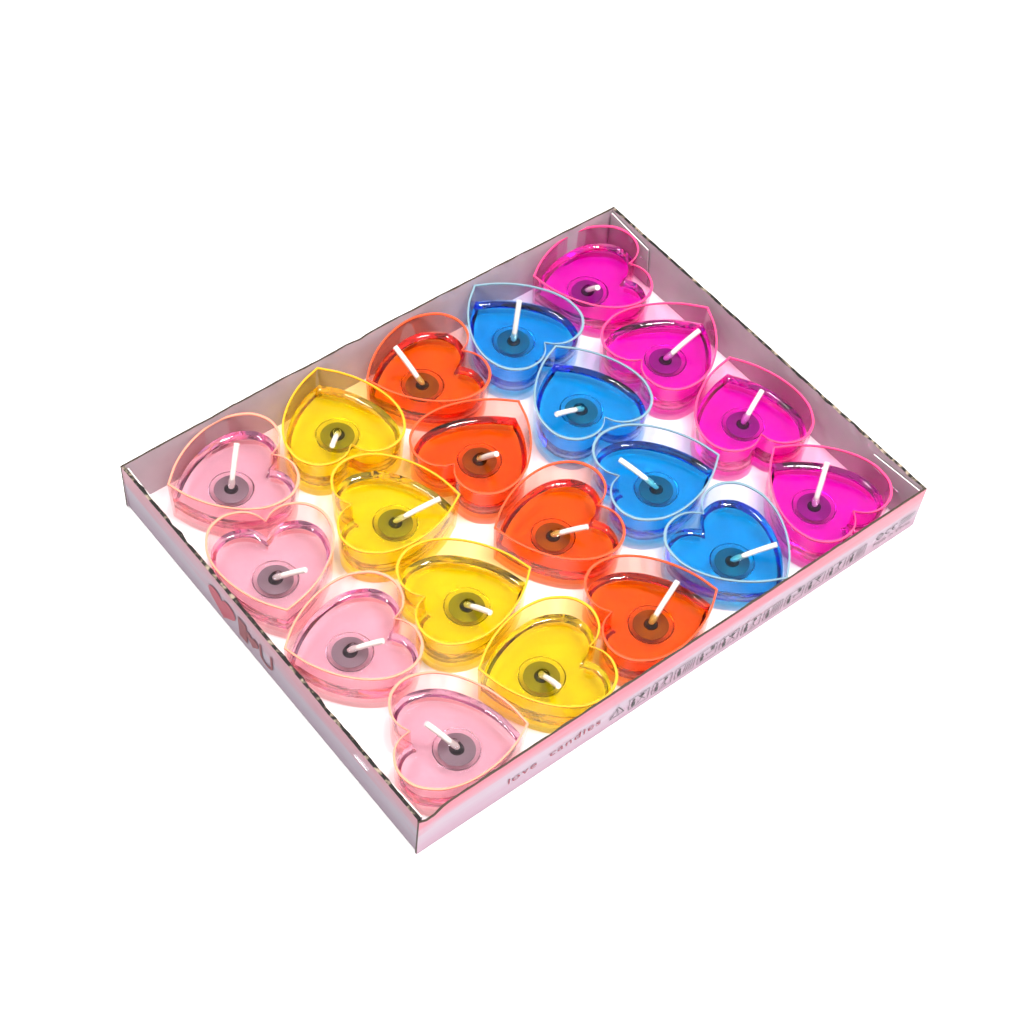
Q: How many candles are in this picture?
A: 20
